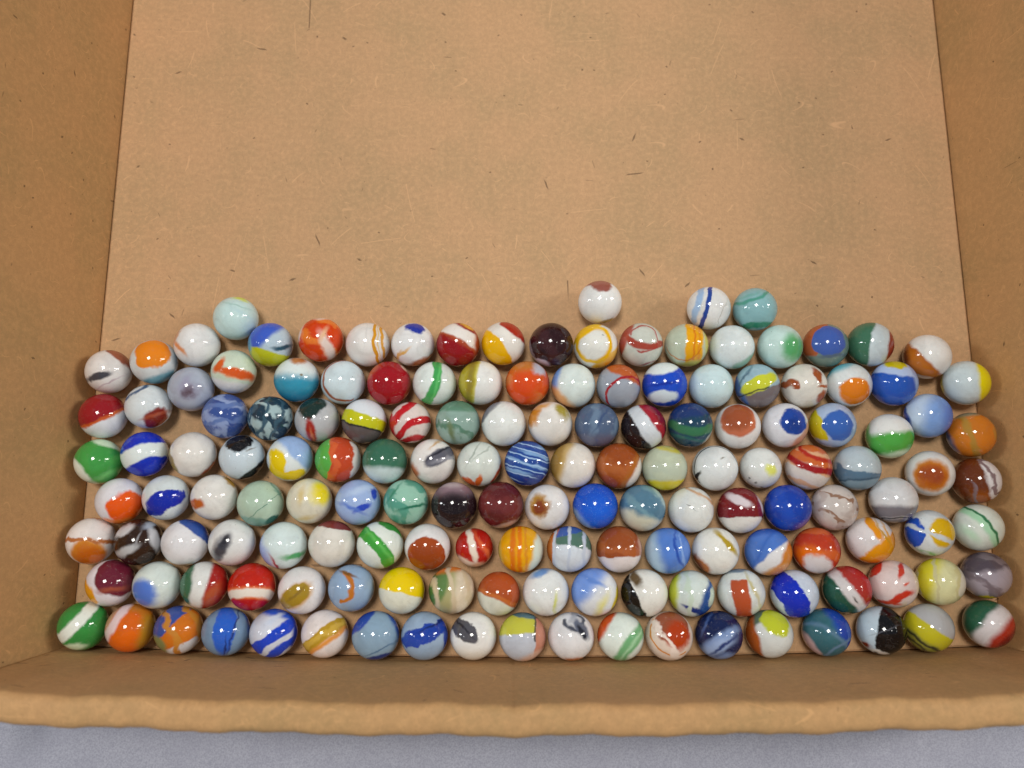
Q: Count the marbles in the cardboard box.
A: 151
